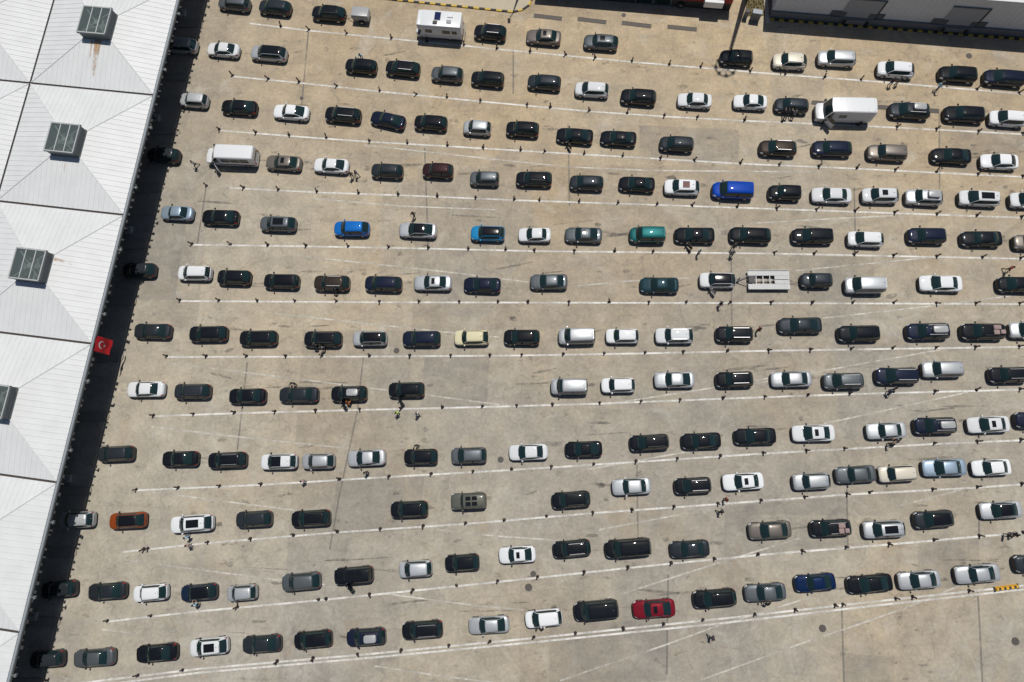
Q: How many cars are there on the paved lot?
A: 195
